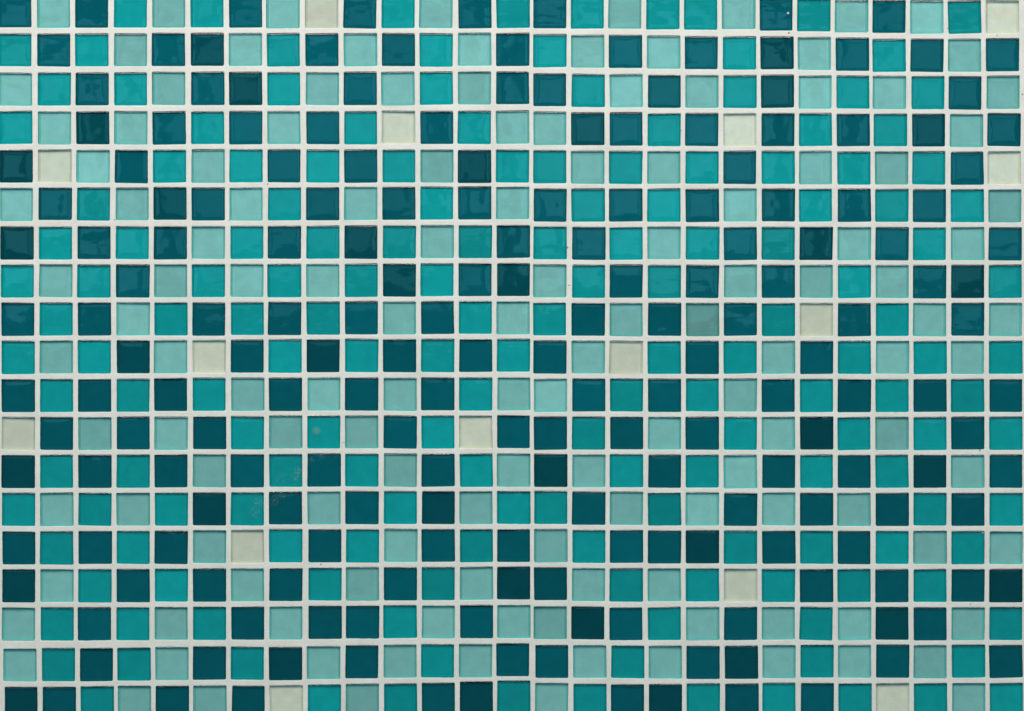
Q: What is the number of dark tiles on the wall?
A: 194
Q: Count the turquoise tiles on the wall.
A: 169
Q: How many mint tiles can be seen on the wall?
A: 135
